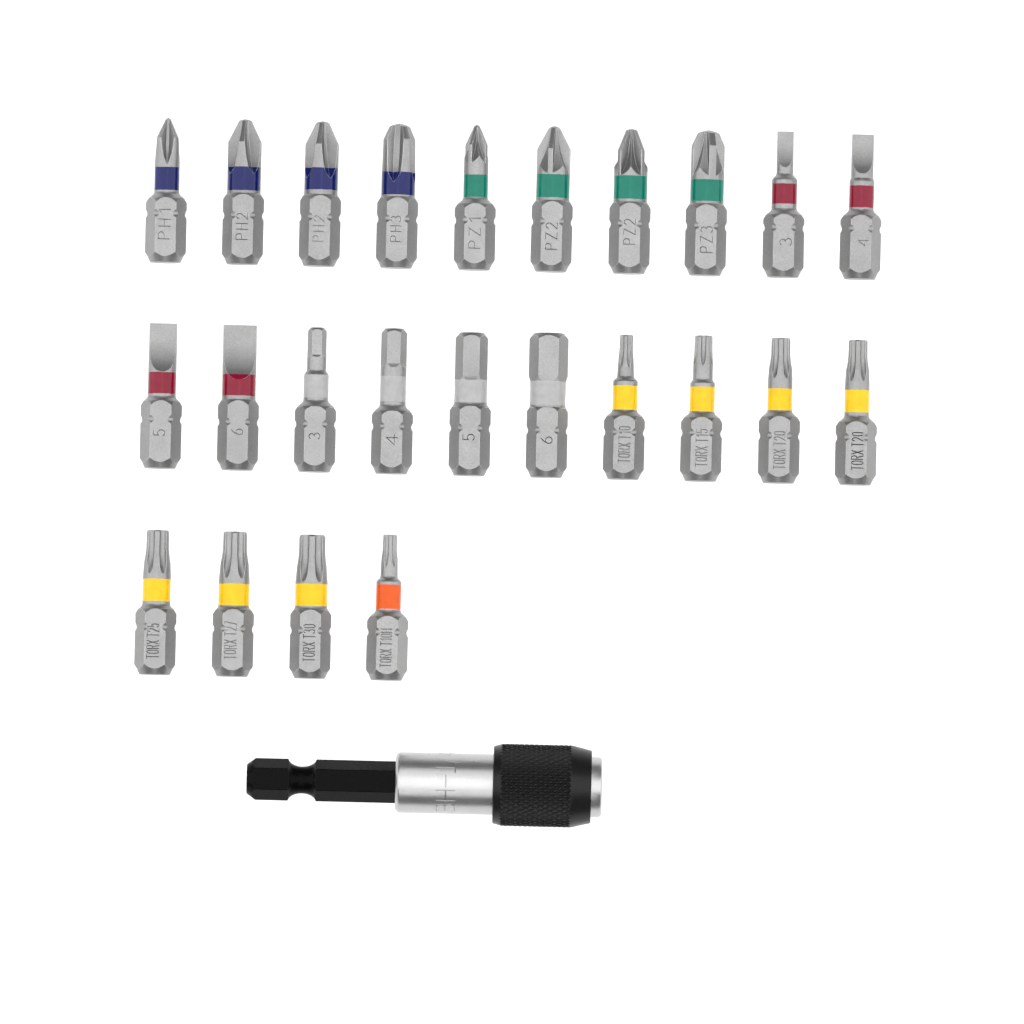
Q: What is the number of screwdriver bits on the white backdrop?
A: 24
